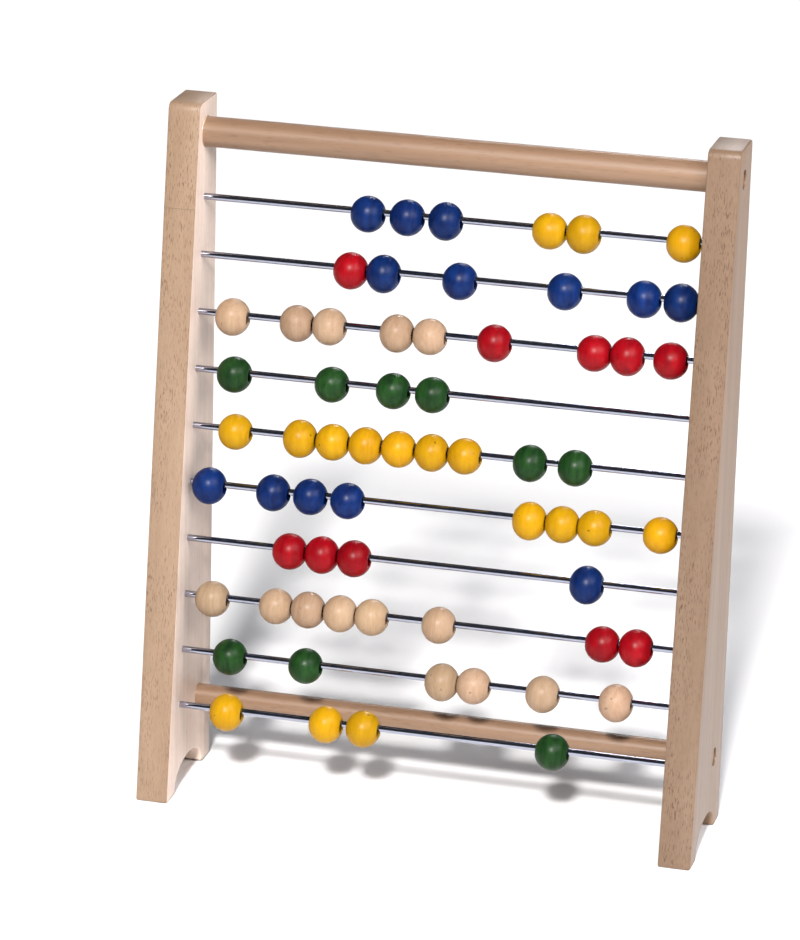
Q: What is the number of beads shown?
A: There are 64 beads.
